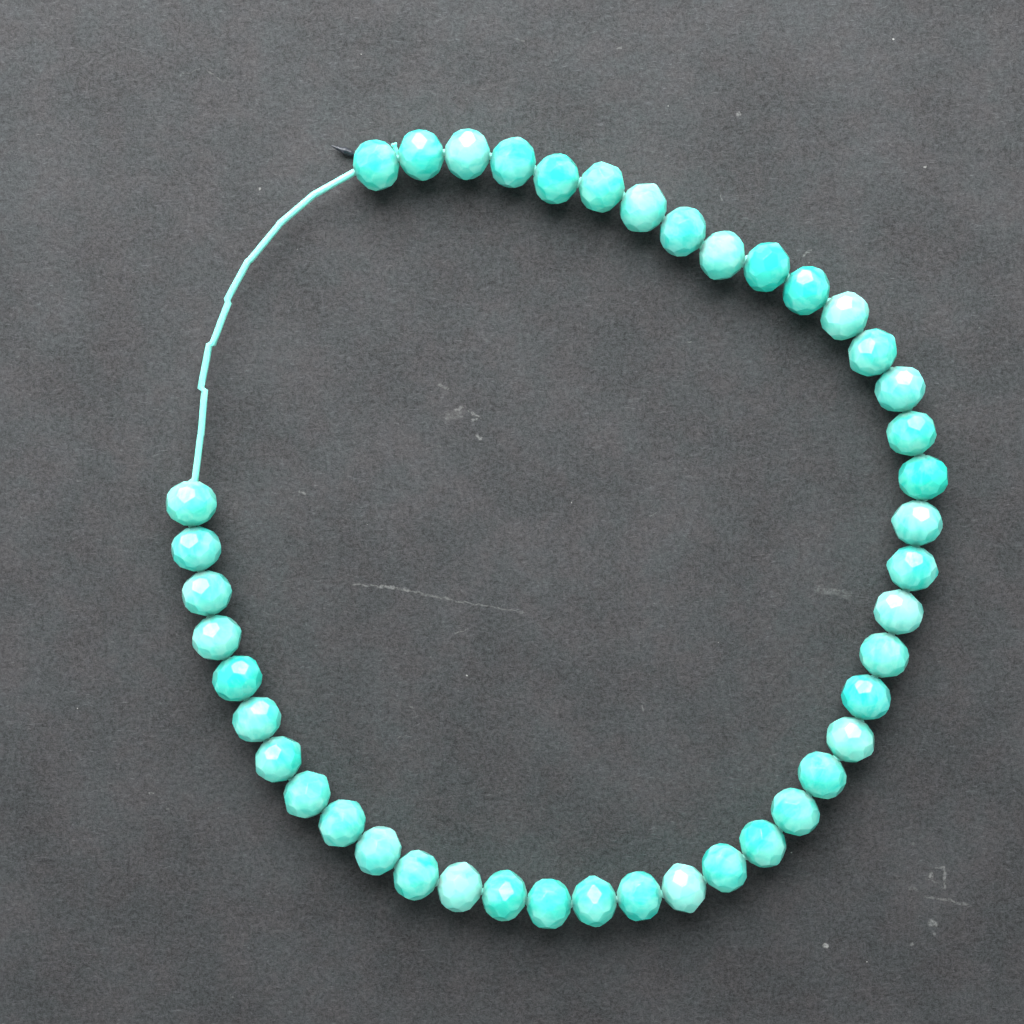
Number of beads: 43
